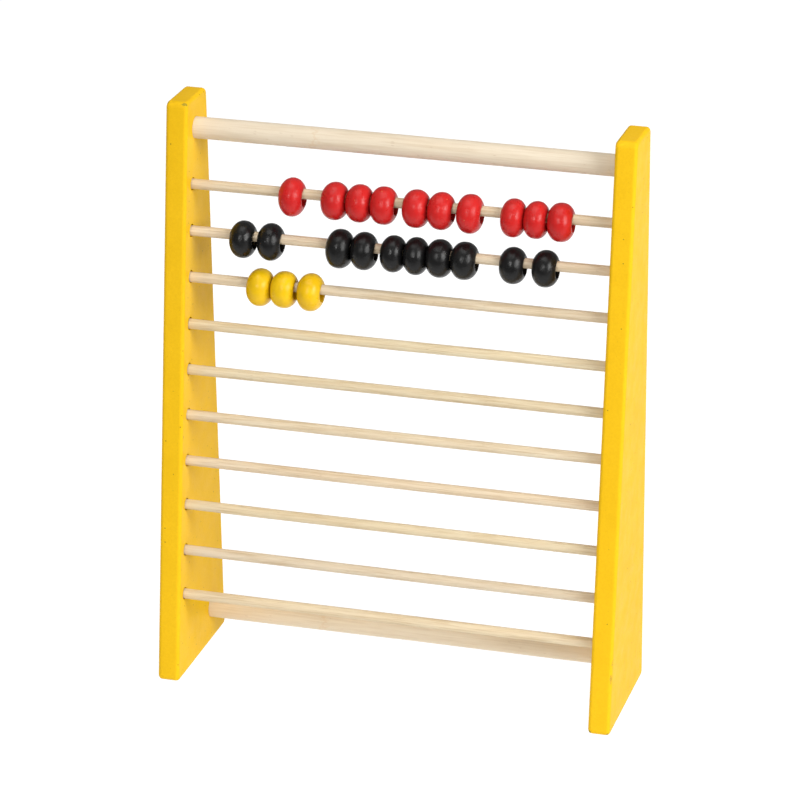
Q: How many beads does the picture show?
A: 23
